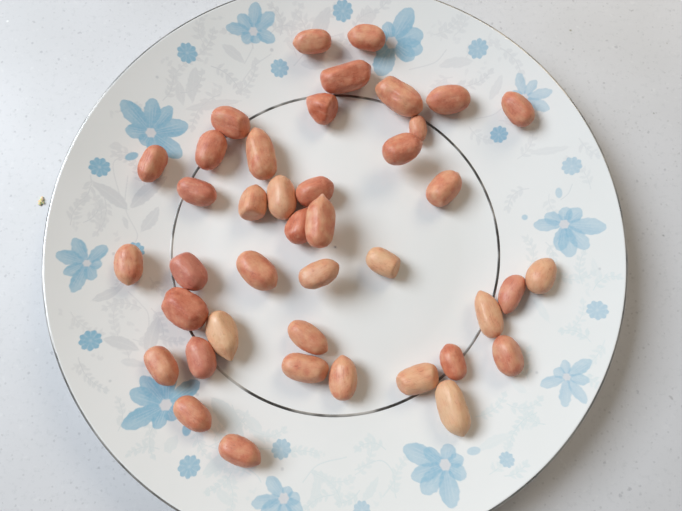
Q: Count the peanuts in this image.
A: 41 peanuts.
